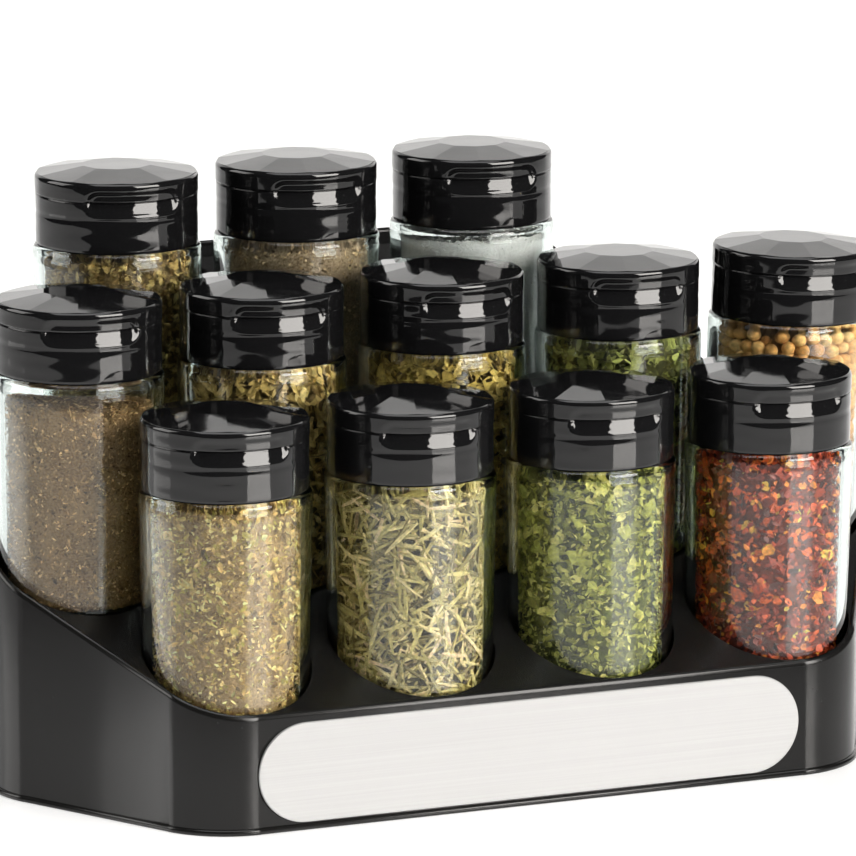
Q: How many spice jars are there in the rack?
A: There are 12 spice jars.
